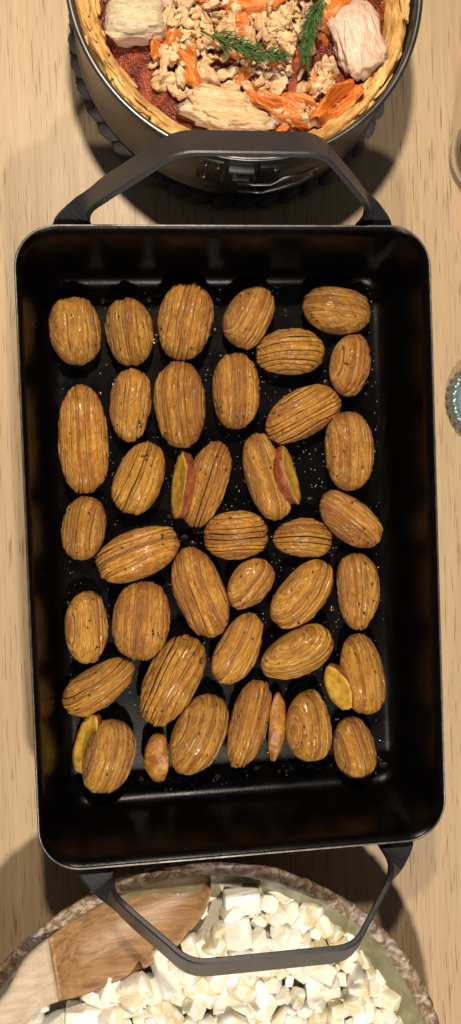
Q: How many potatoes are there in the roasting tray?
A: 37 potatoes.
